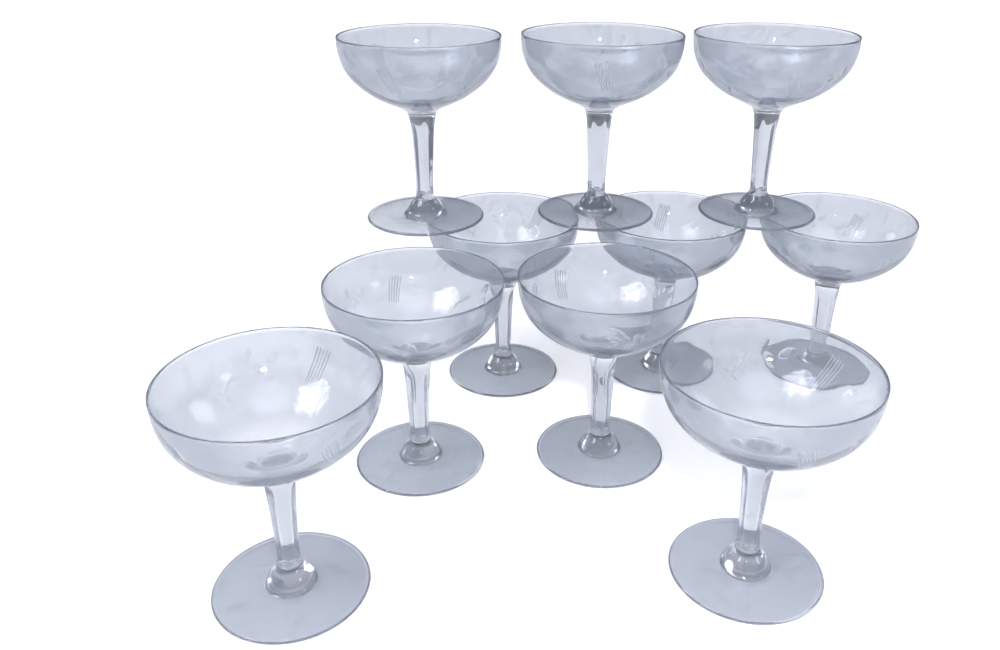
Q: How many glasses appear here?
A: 10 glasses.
